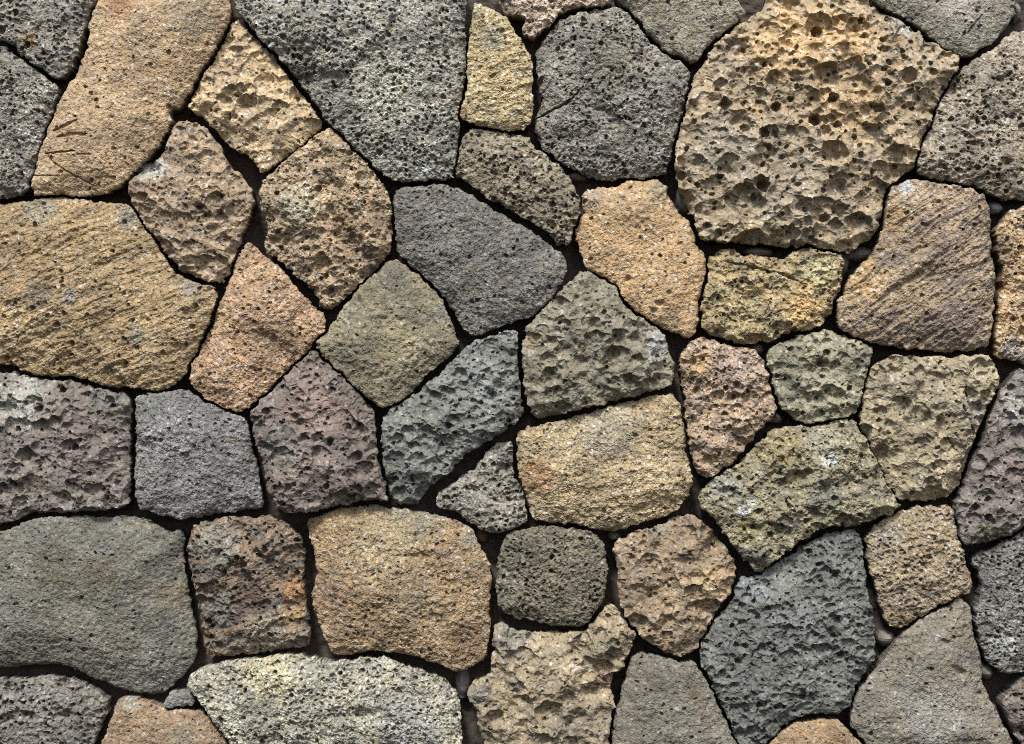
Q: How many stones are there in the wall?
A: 52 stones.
